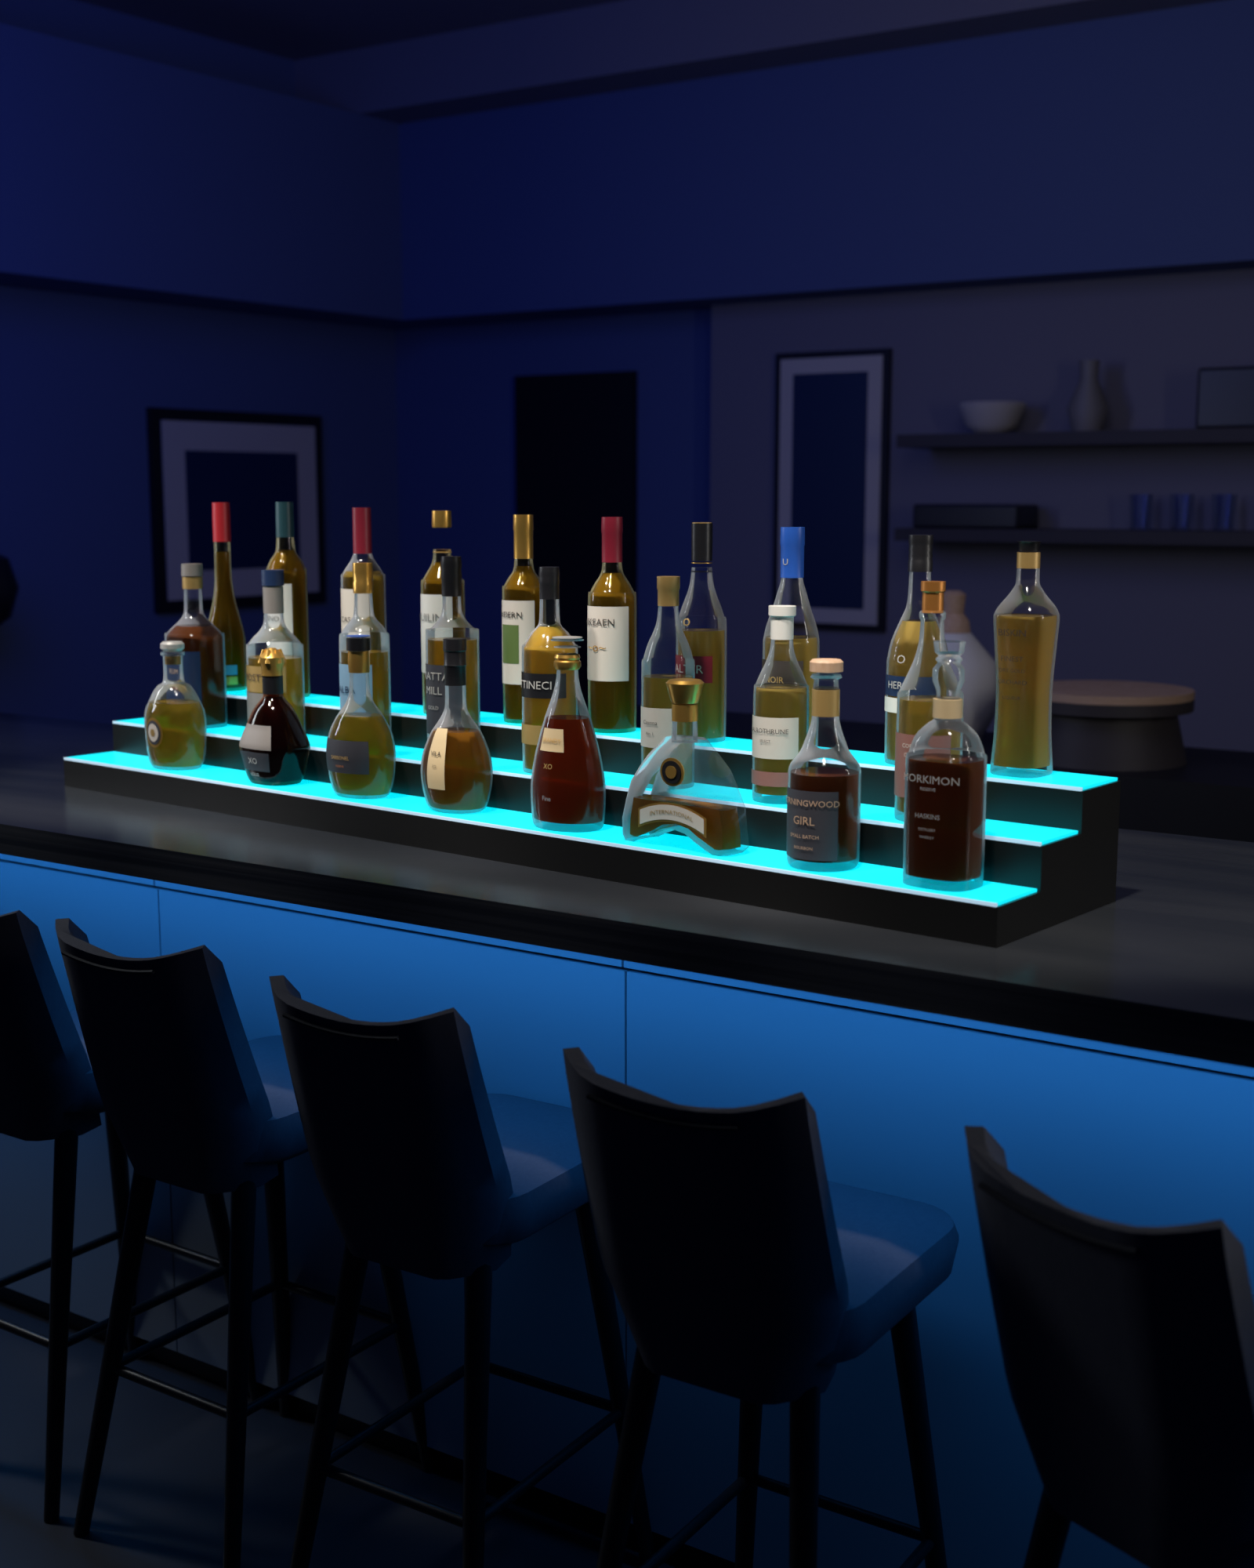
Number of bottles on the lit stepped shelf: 26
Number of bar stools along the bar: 5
